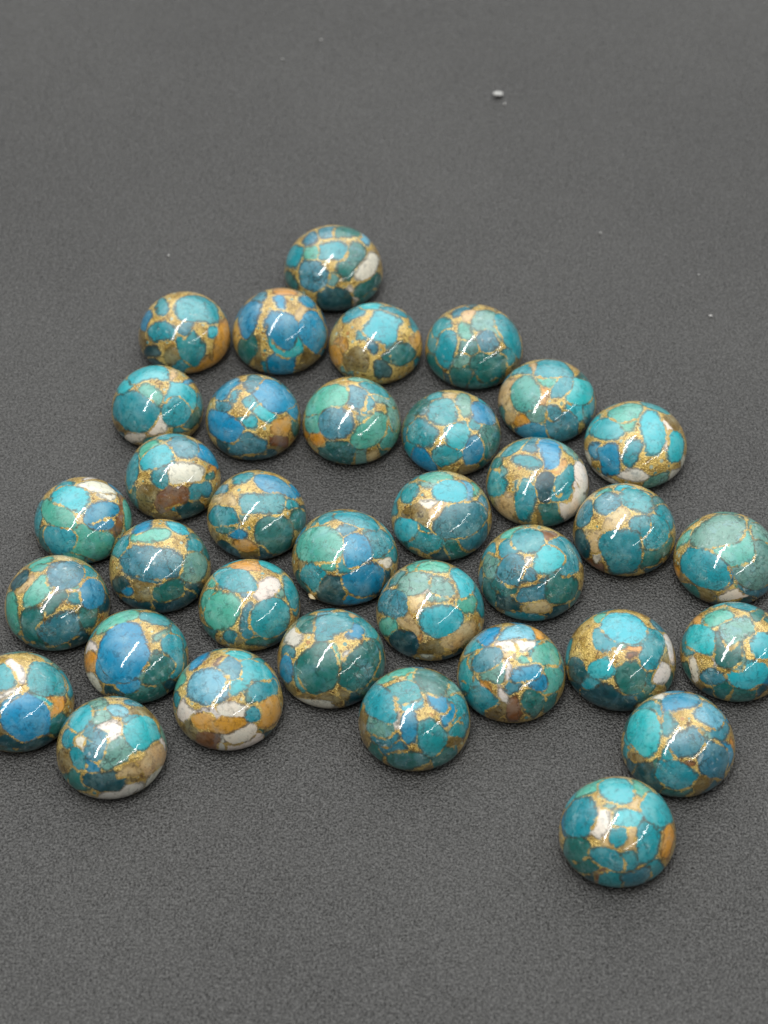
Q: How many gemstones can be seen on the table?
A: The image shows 35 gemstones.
